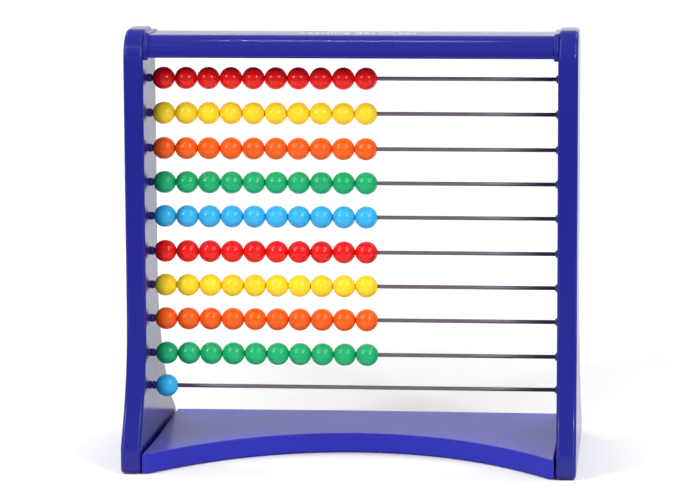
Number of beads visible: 91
